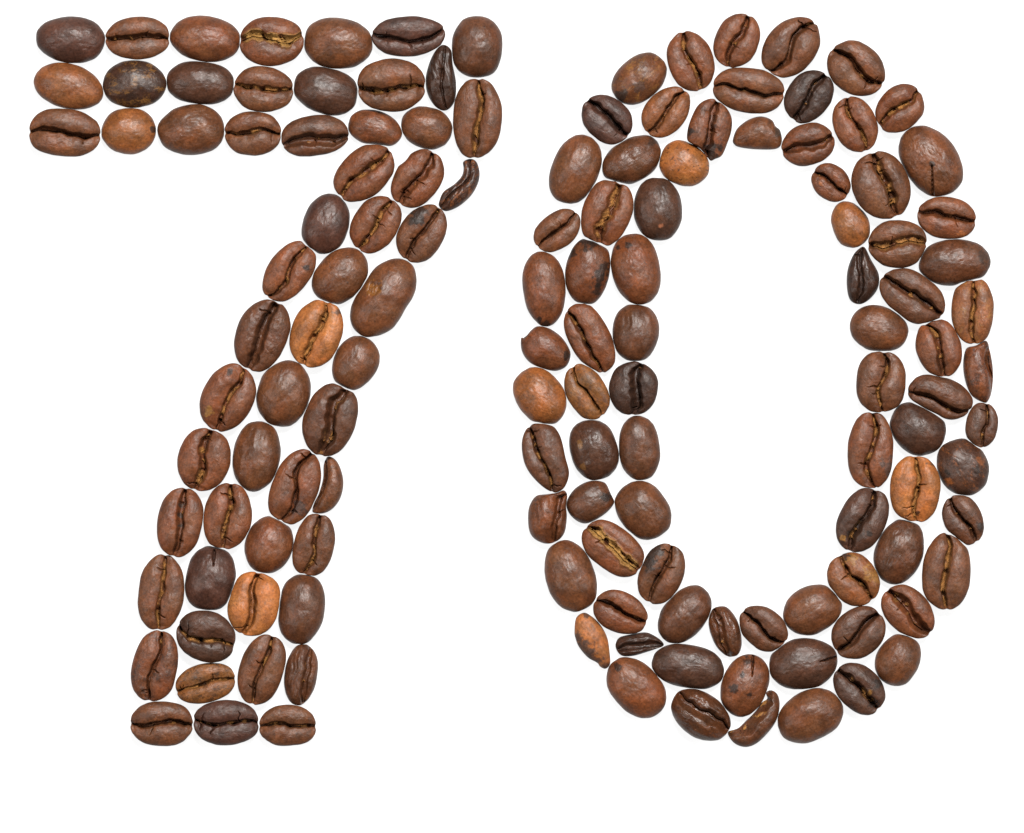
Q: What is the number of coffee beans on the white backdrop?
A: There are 138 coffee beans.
